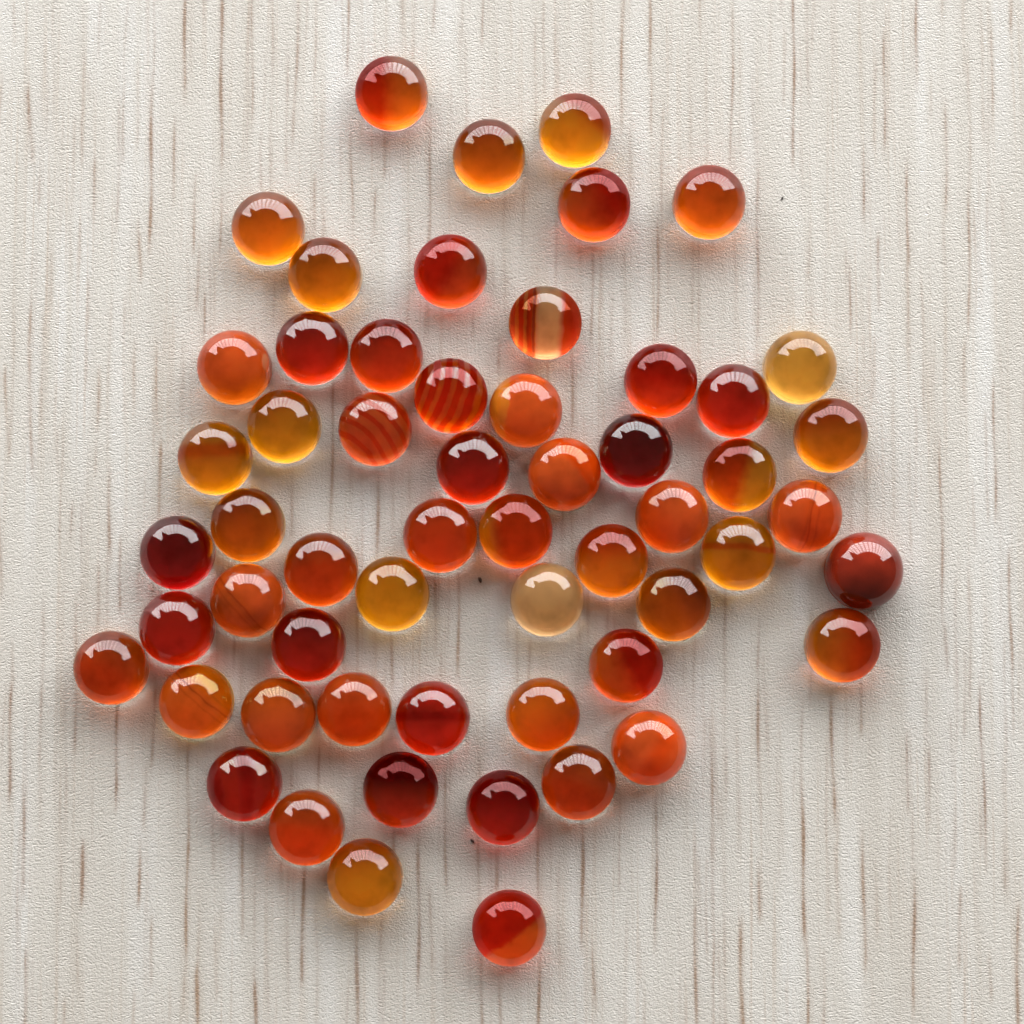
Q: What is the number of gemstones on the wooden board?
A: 57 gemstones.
